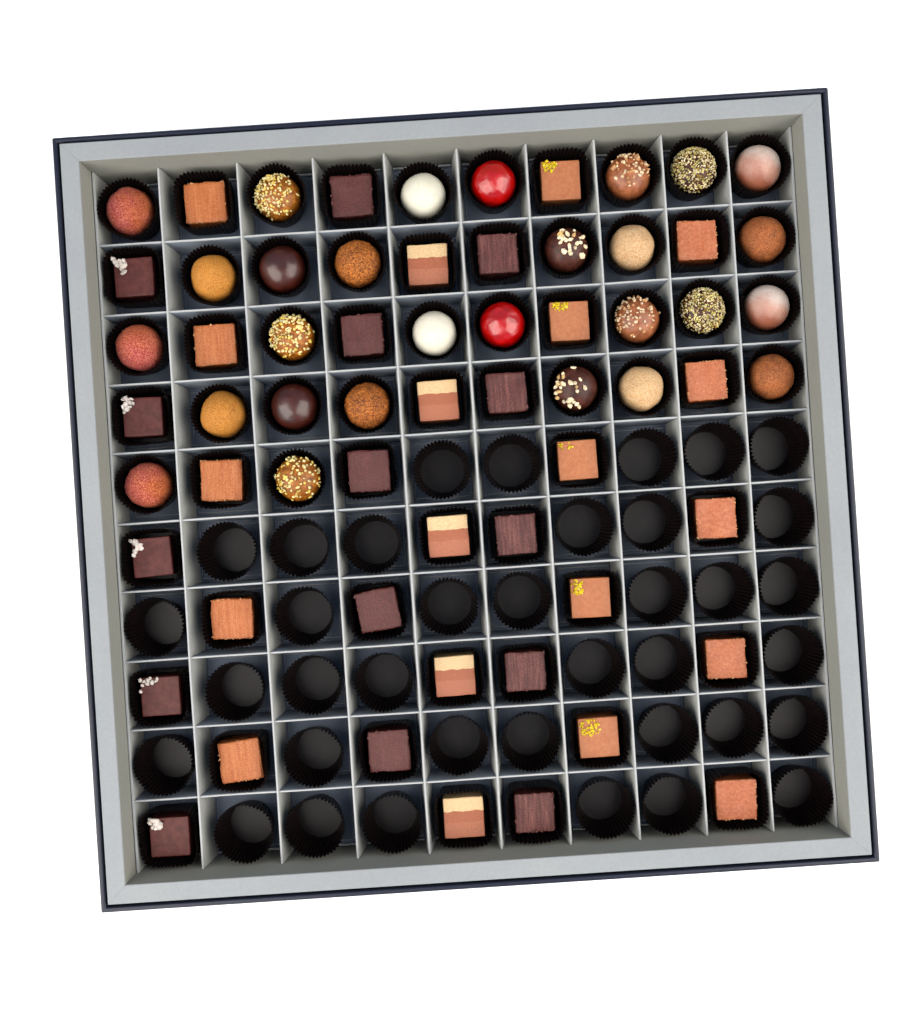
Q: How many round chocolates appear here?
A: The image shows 28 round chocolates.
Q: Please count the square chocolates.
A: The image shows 35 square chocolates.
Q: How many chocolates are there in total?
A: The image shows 63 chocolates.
